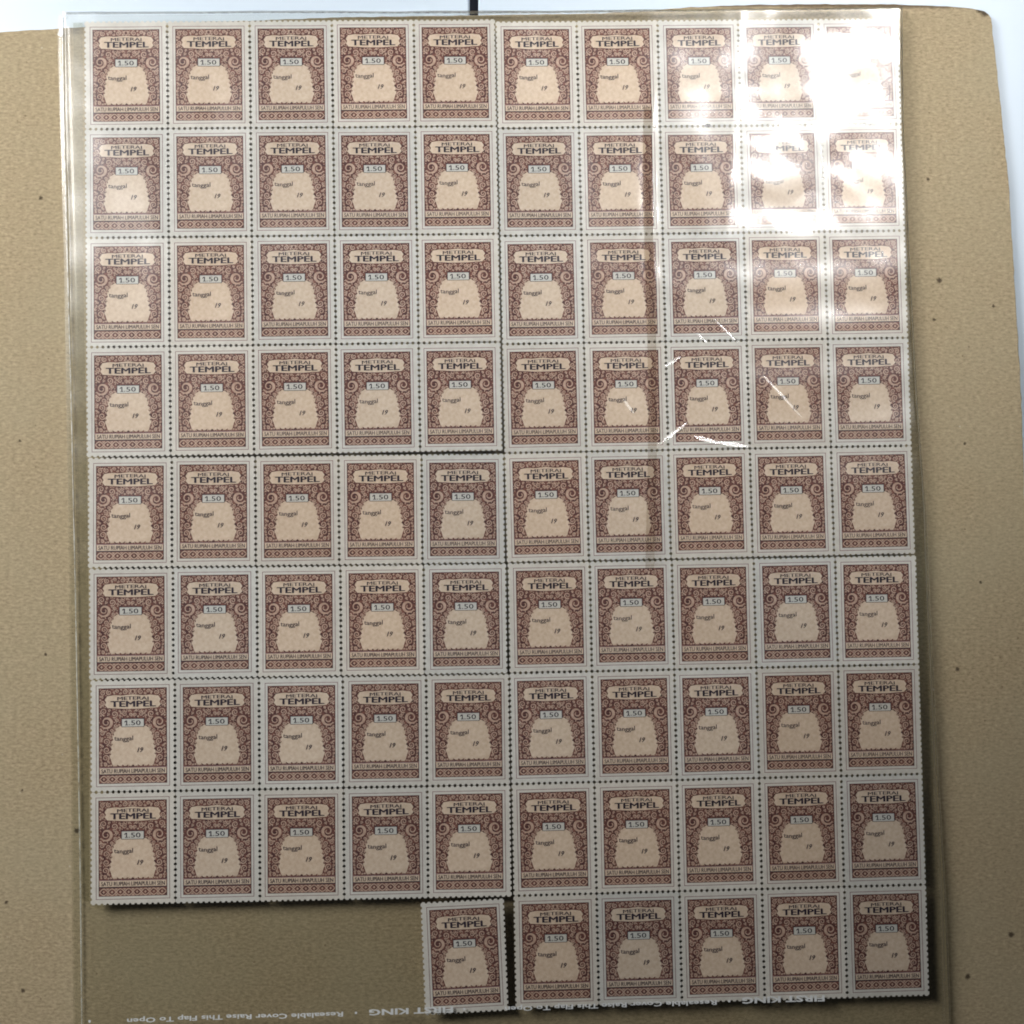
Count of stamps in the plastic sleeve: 86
